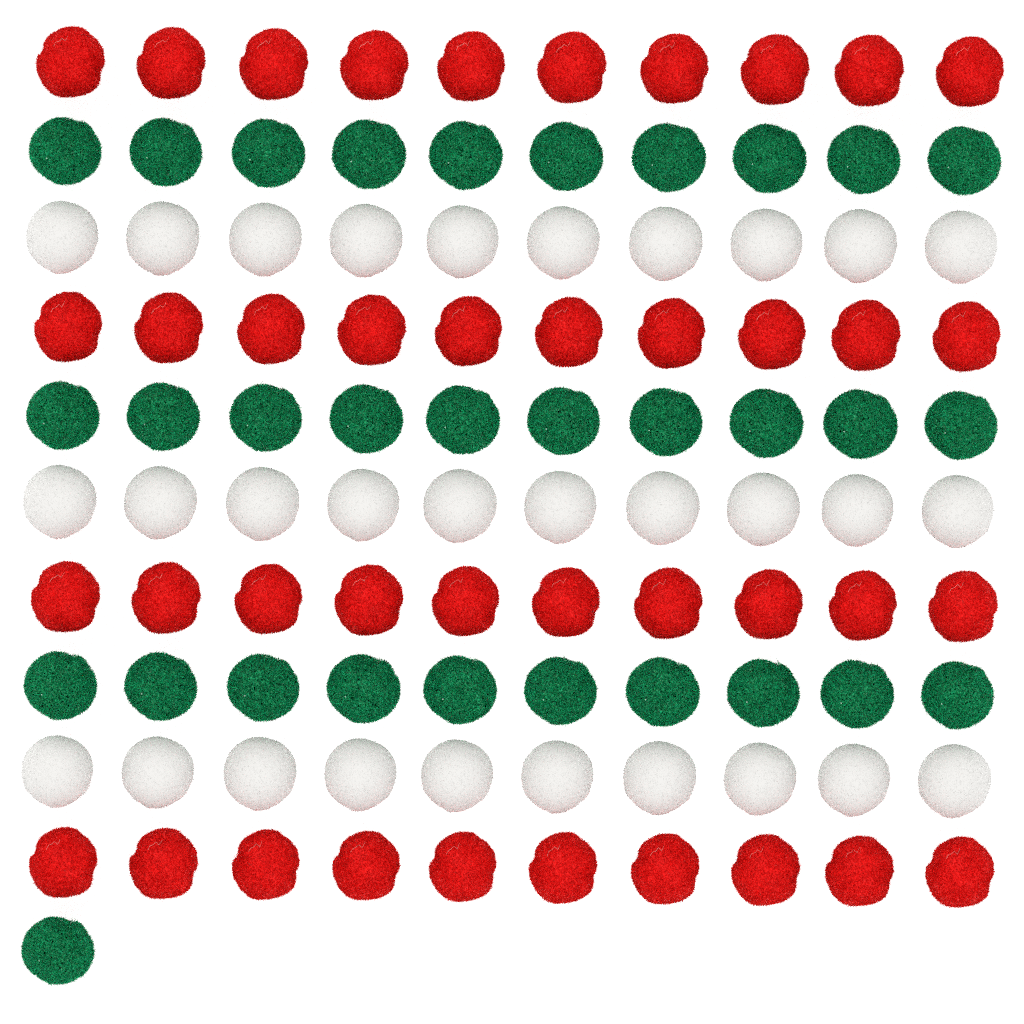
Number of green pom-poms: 31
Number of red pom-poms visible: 40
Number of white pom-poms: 30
